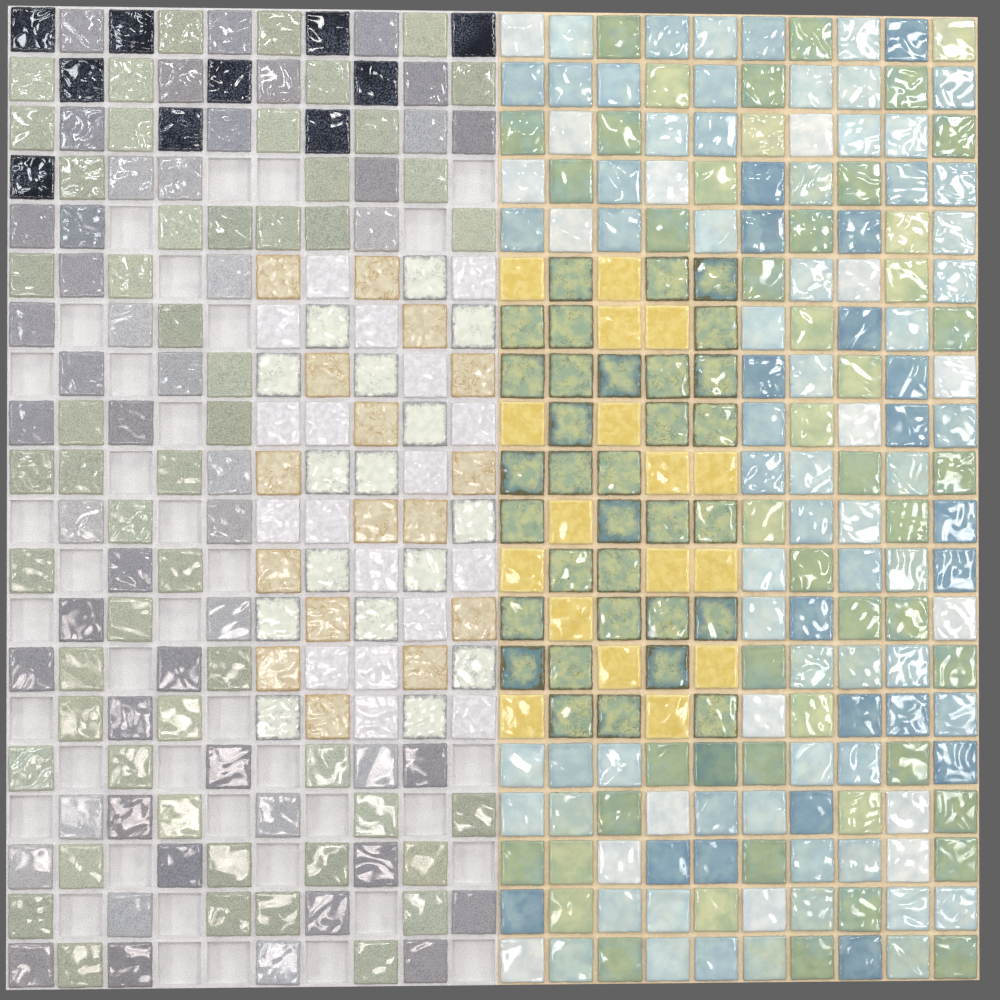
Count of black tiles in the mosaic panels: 10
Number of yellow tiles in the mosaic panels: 17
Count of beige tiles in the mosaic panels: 16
